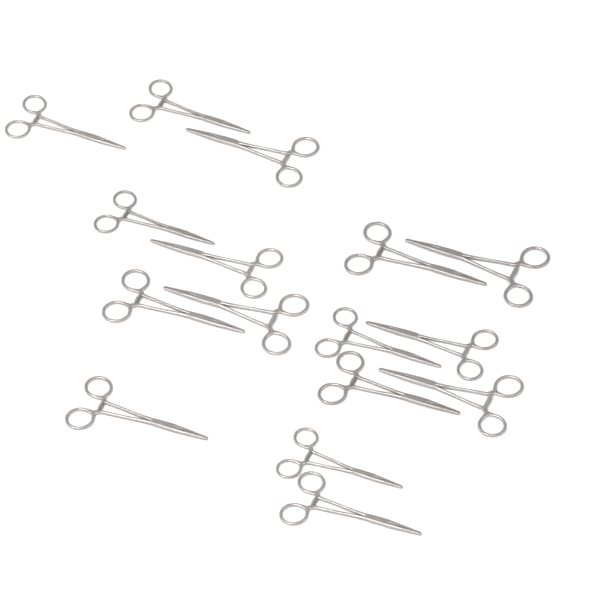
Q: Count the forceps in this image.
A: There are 16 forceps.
